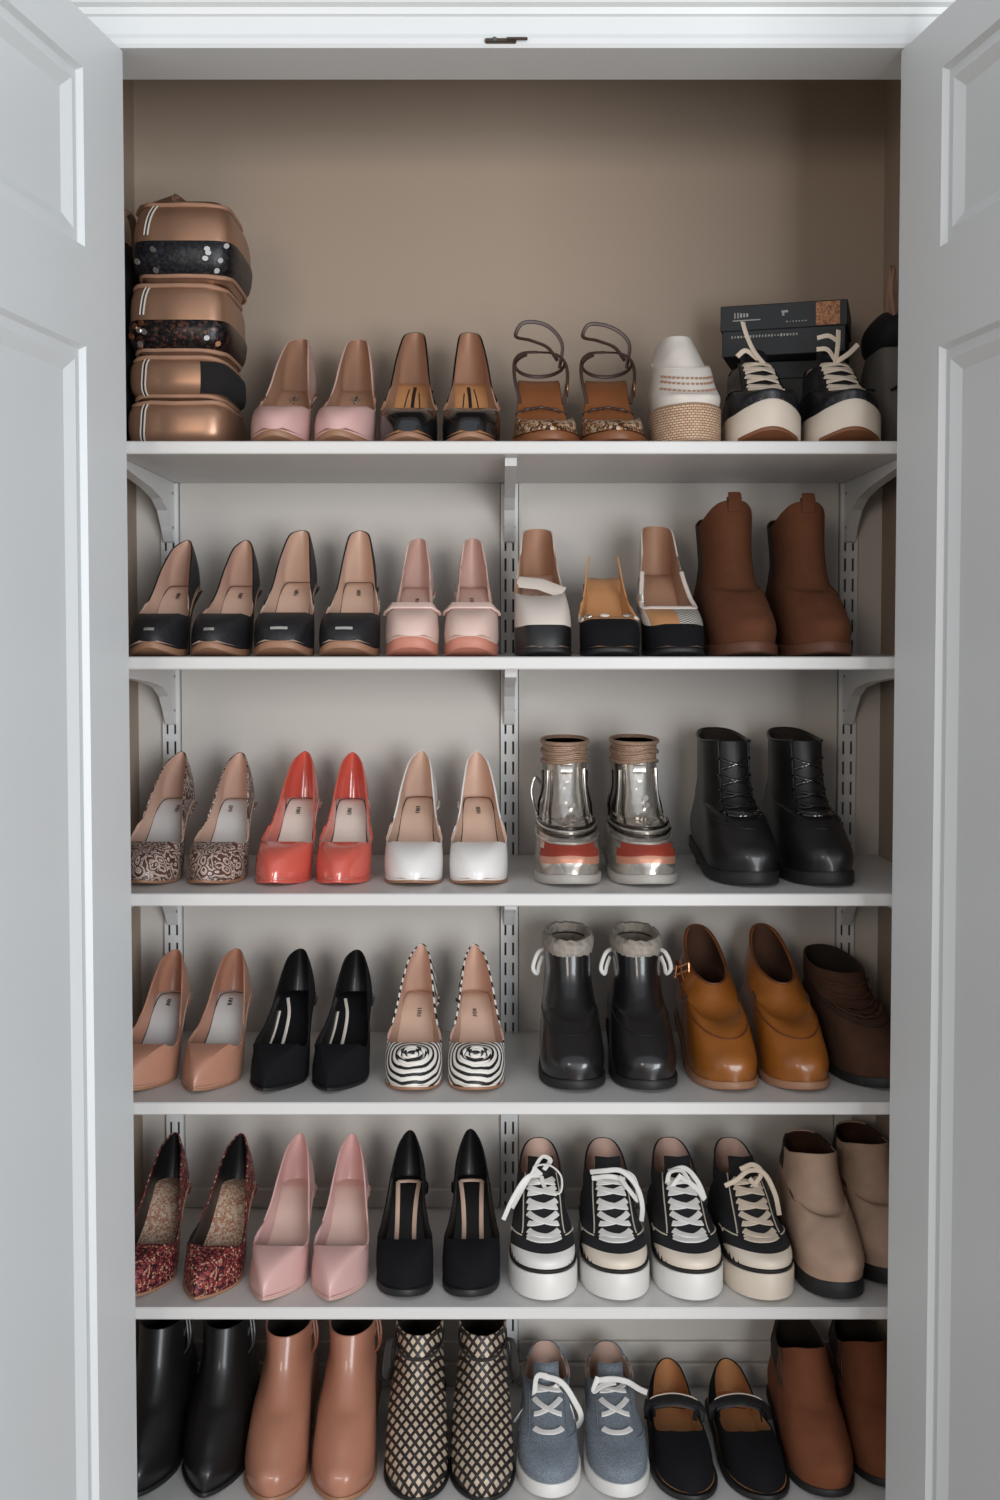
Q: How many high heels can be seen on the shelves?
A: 33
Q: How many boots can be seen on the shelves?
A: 22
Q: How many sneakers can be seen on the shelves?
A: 8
